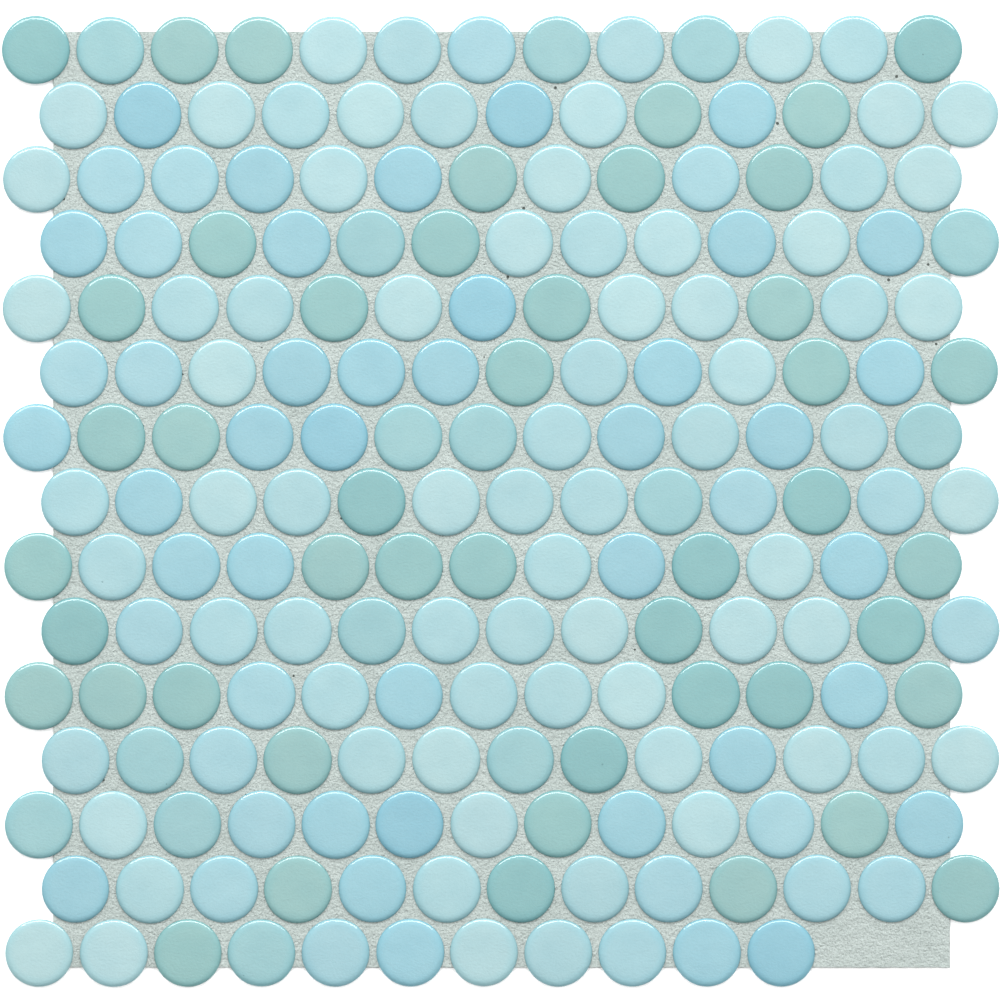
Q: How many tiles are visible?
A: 193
